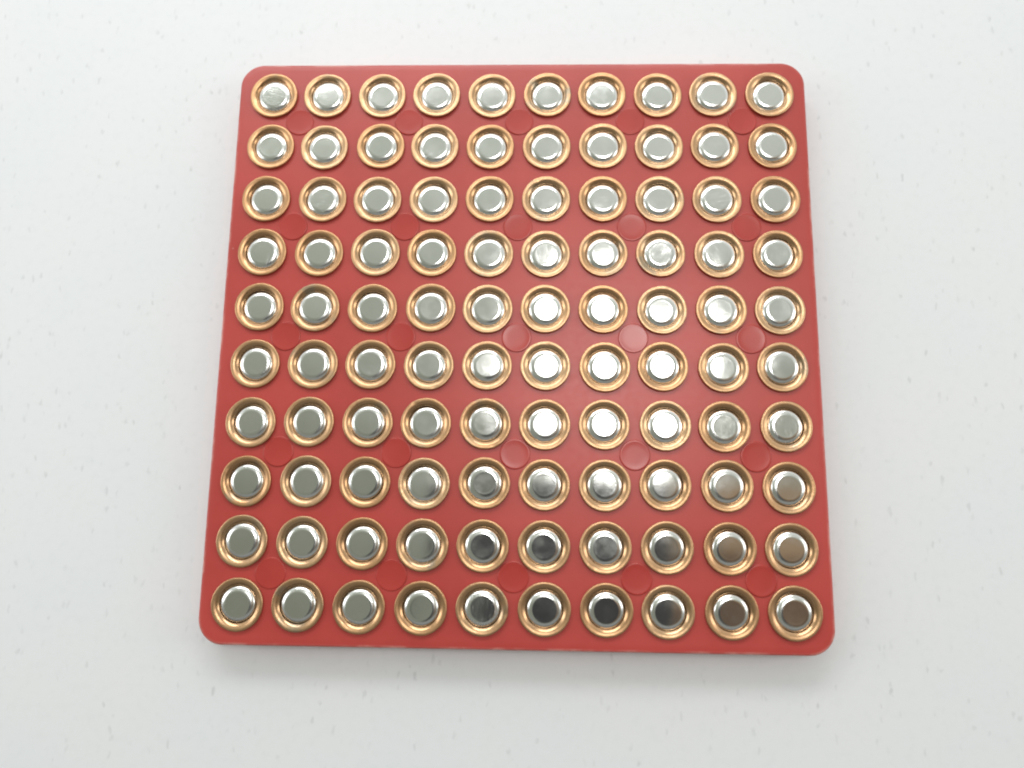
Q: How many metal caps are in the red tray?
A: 100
